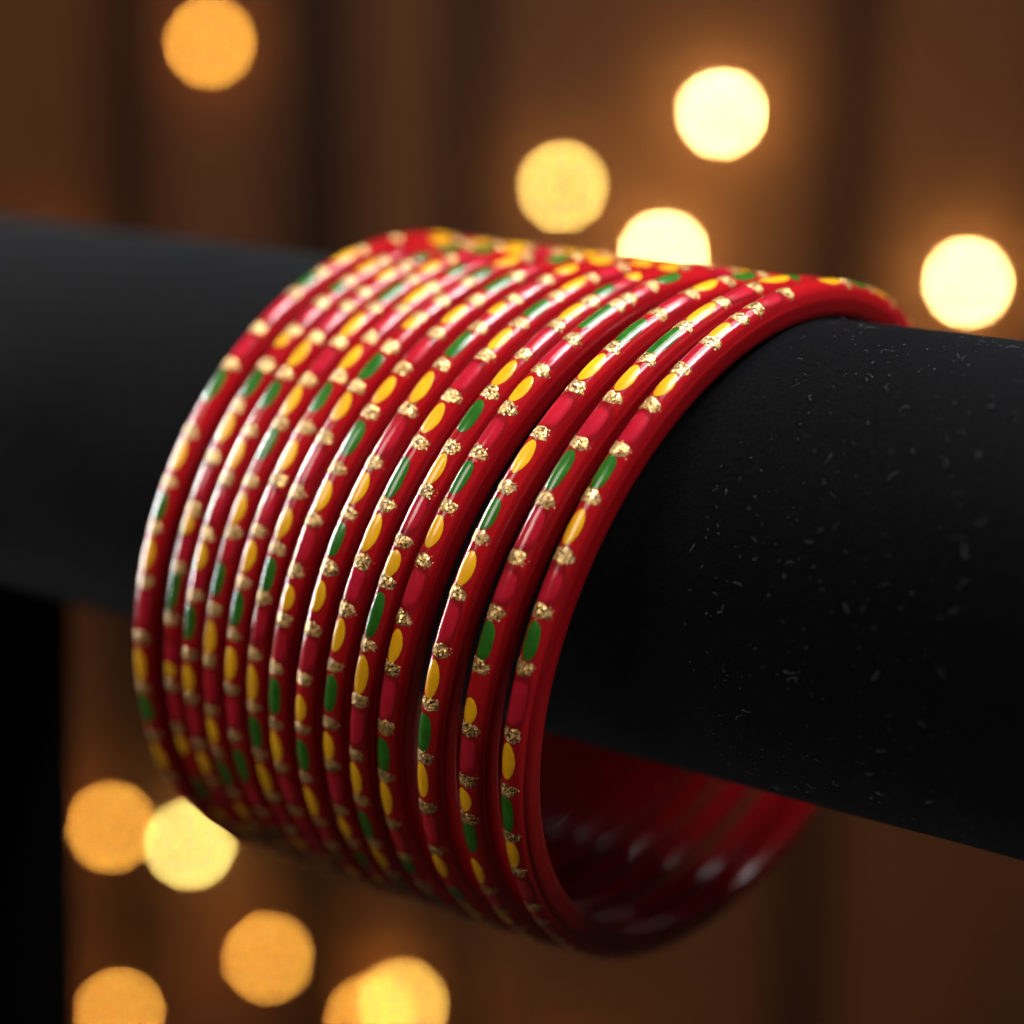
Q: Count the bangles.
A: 14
